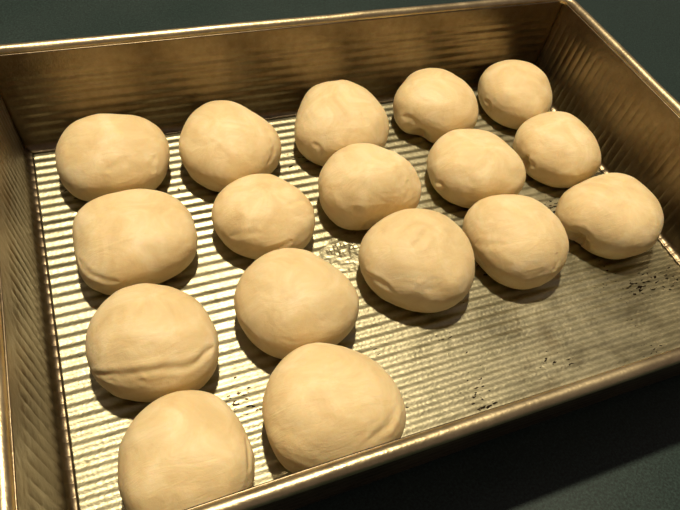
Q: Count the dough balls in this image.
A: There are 17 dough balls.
